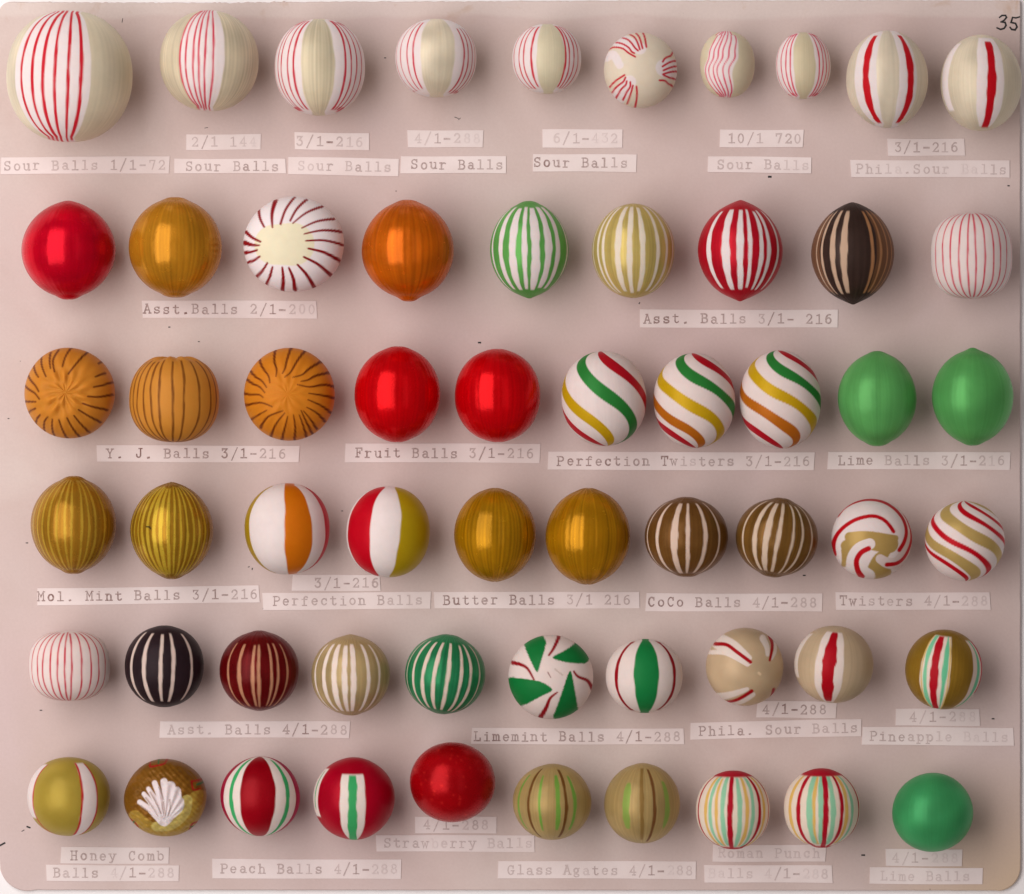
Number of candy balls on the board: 59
